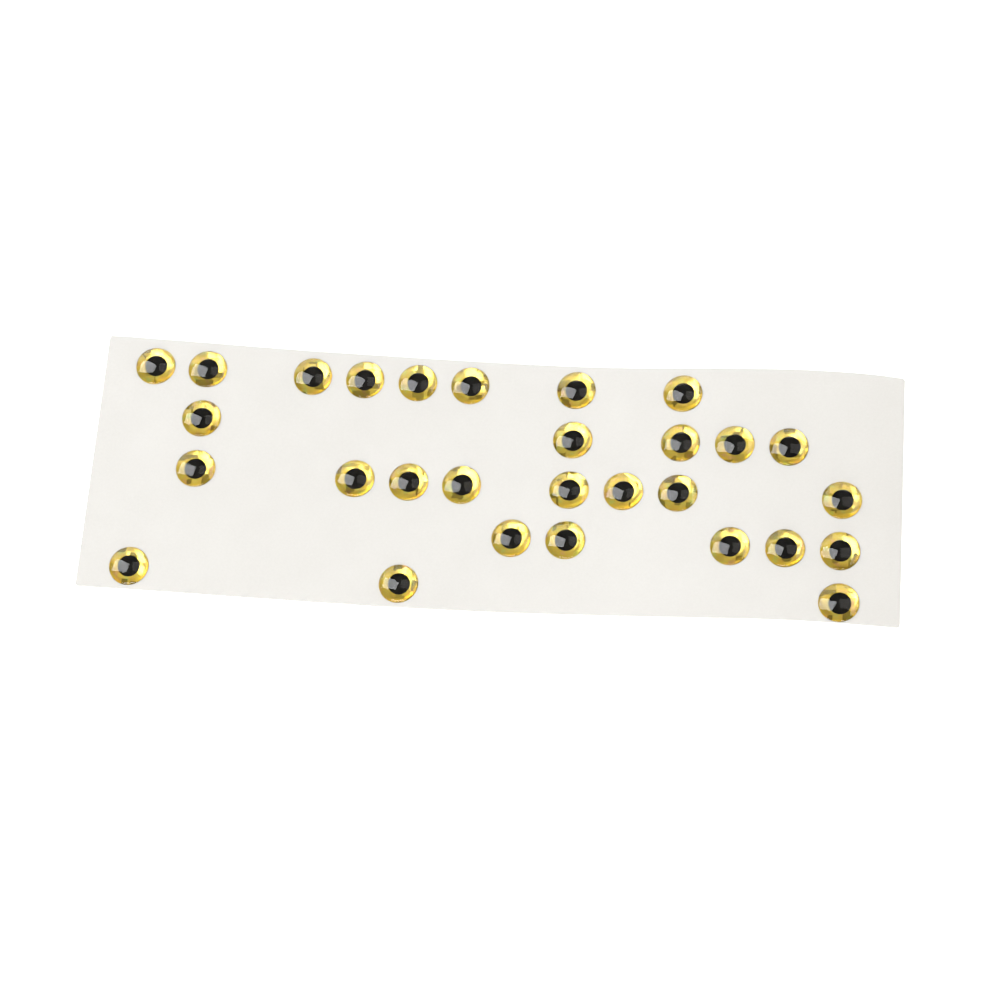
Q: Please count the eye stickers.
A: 29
